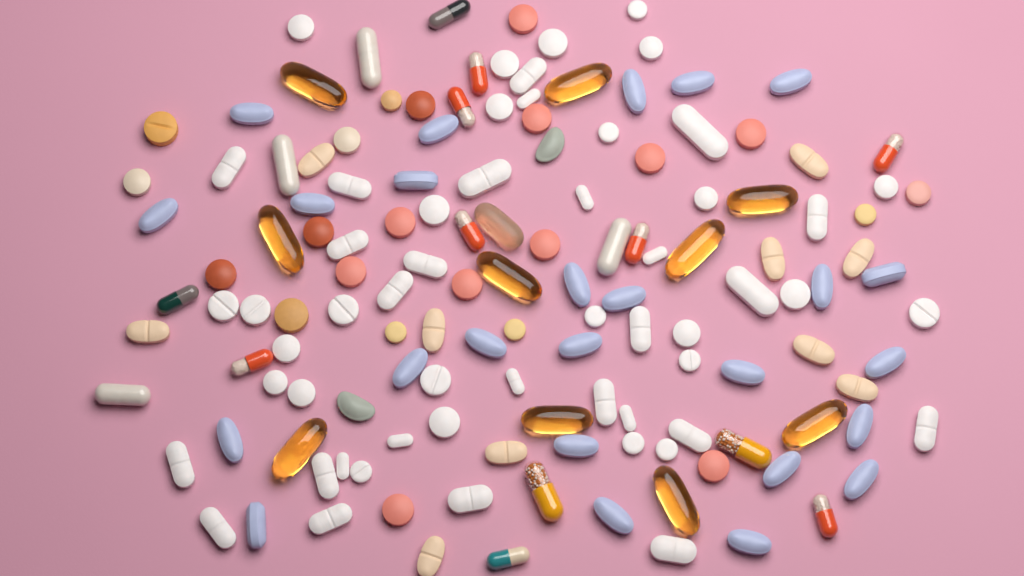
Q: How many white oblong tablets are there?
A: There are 27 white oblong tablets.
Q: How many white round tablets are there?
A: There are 26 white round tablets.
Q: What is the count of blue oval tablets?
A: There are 25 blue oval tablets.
